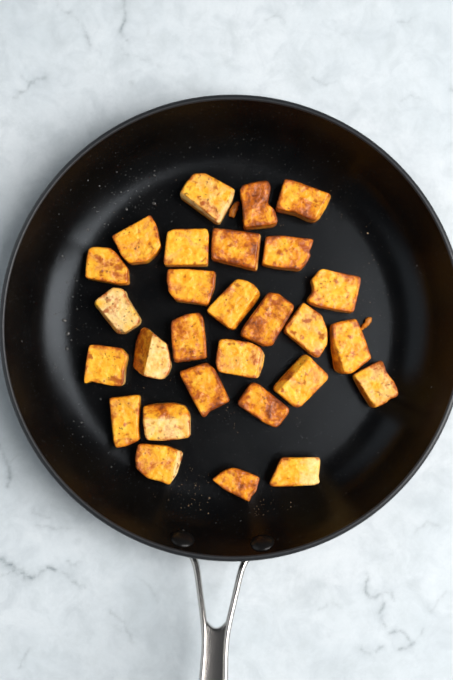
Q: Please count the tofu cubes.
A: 28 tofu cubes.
